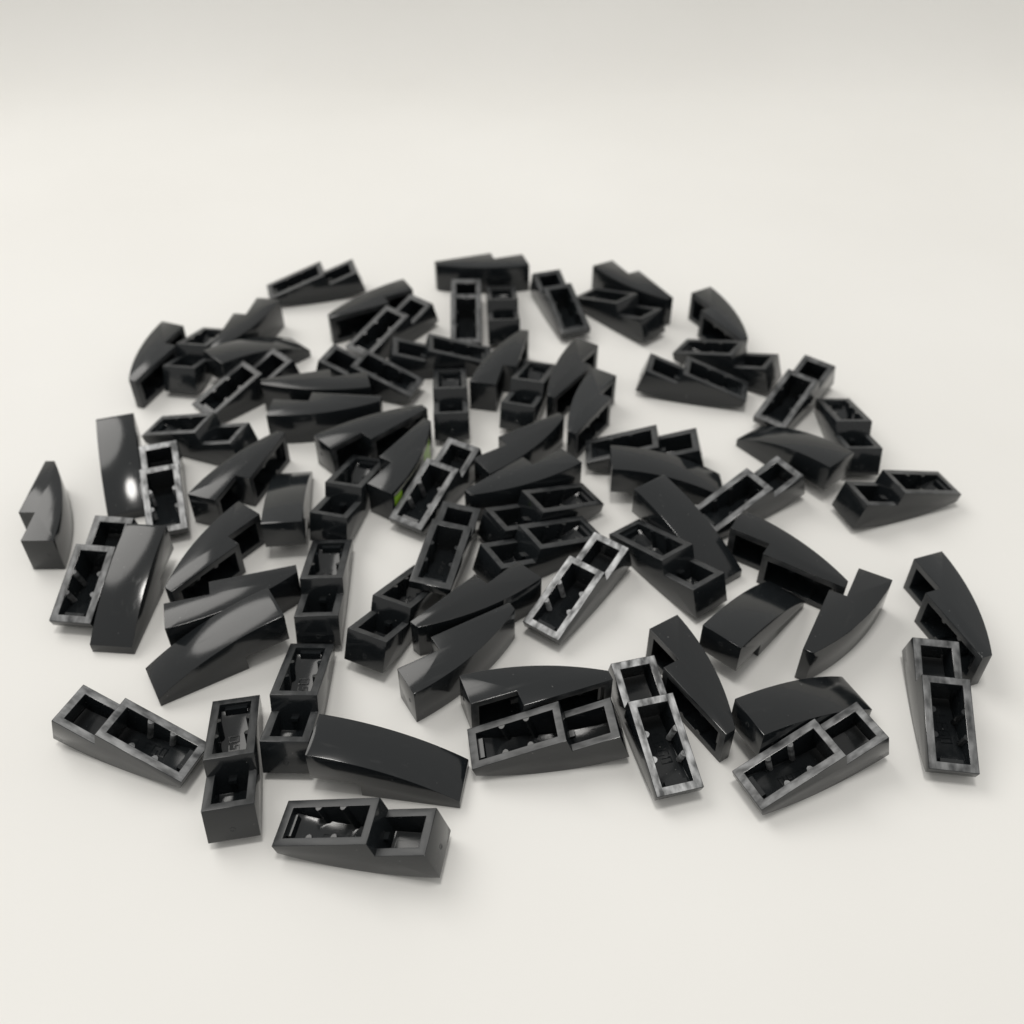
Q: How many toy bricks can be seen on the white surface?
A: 76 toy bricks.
